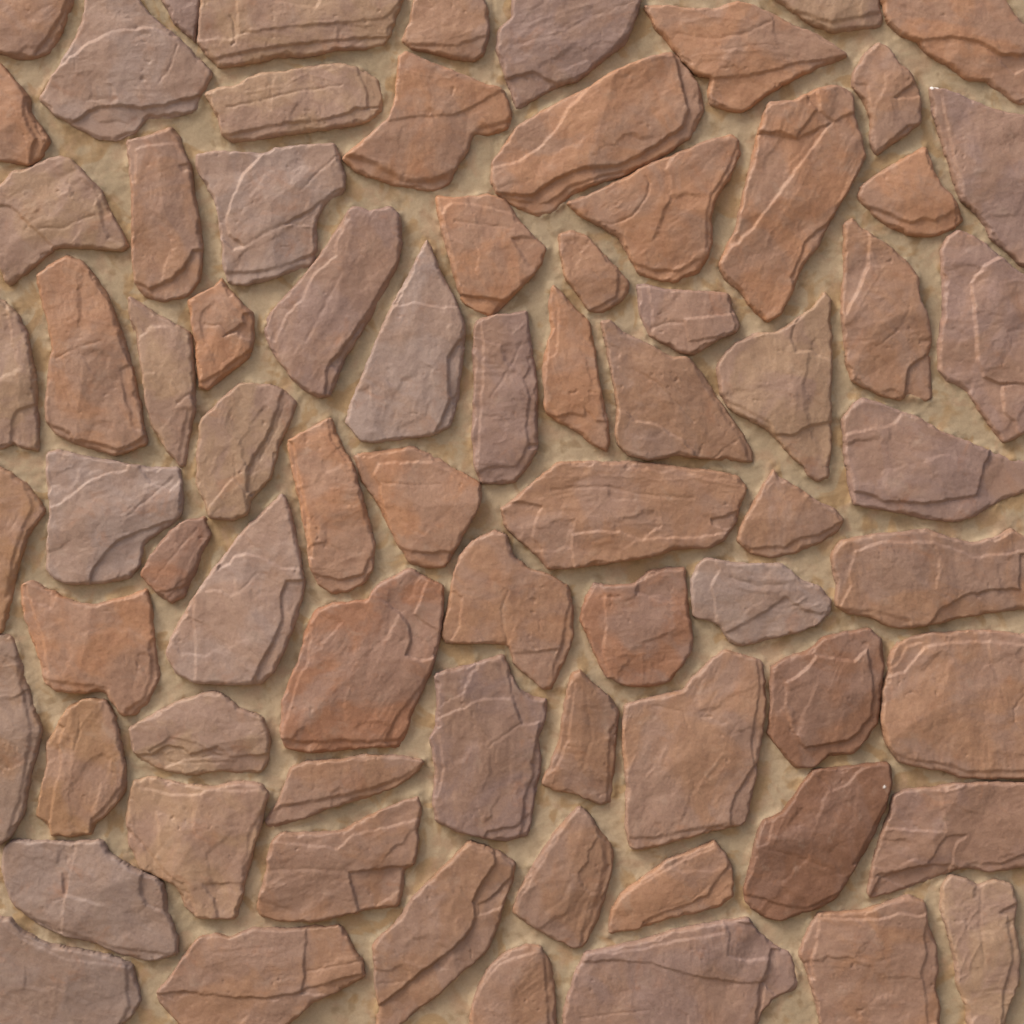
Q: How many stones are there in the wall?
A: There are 75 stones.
